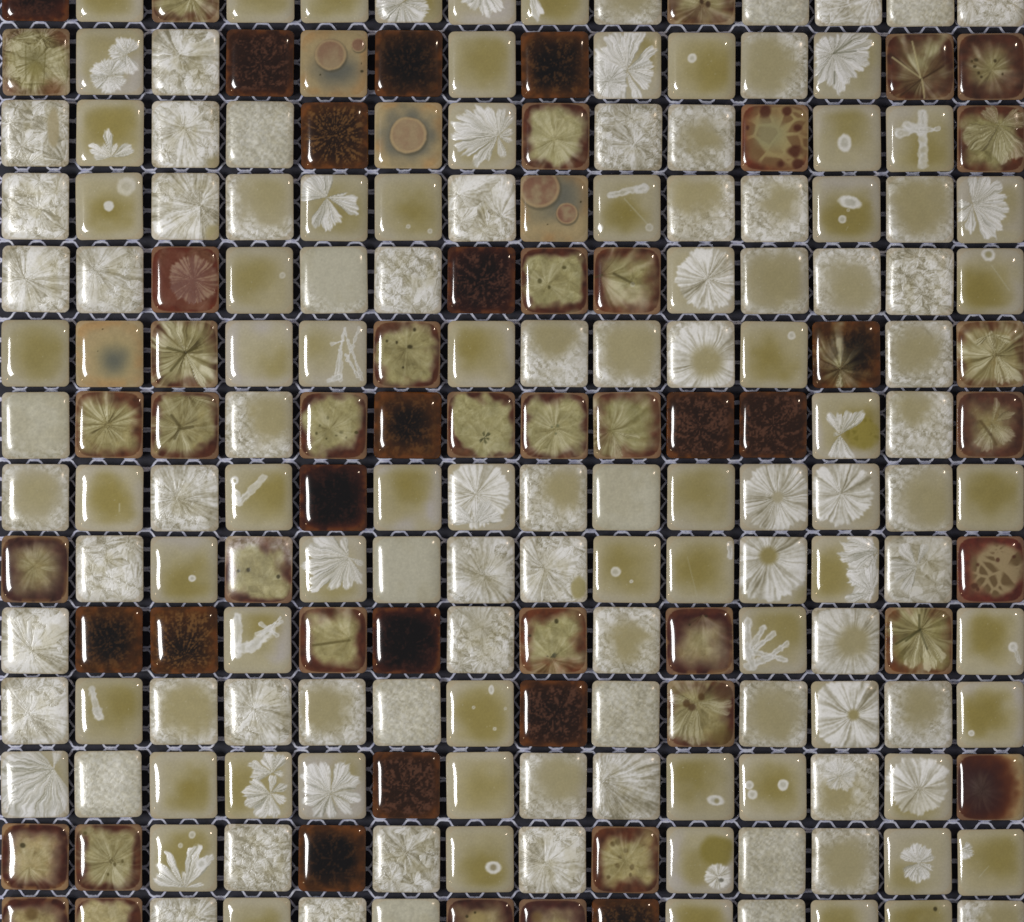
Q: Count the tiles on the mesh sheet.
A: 196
